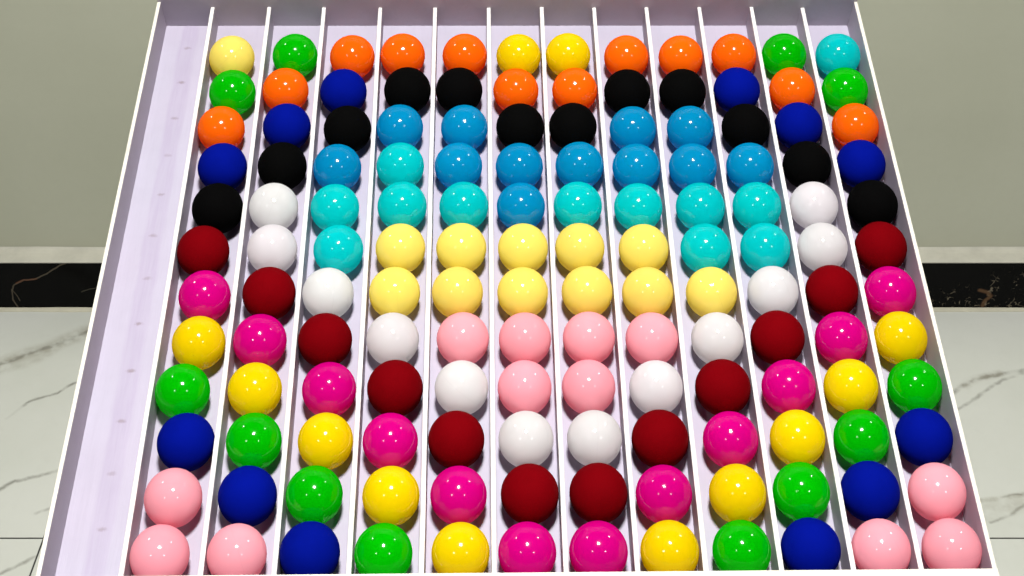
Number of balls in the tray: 144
